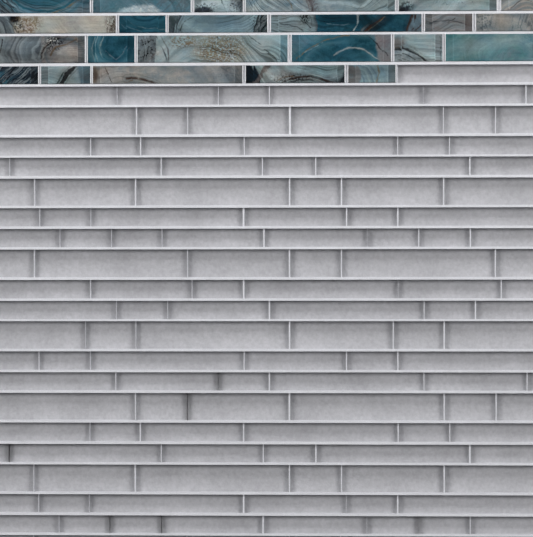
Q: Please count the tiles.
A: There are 23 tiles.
